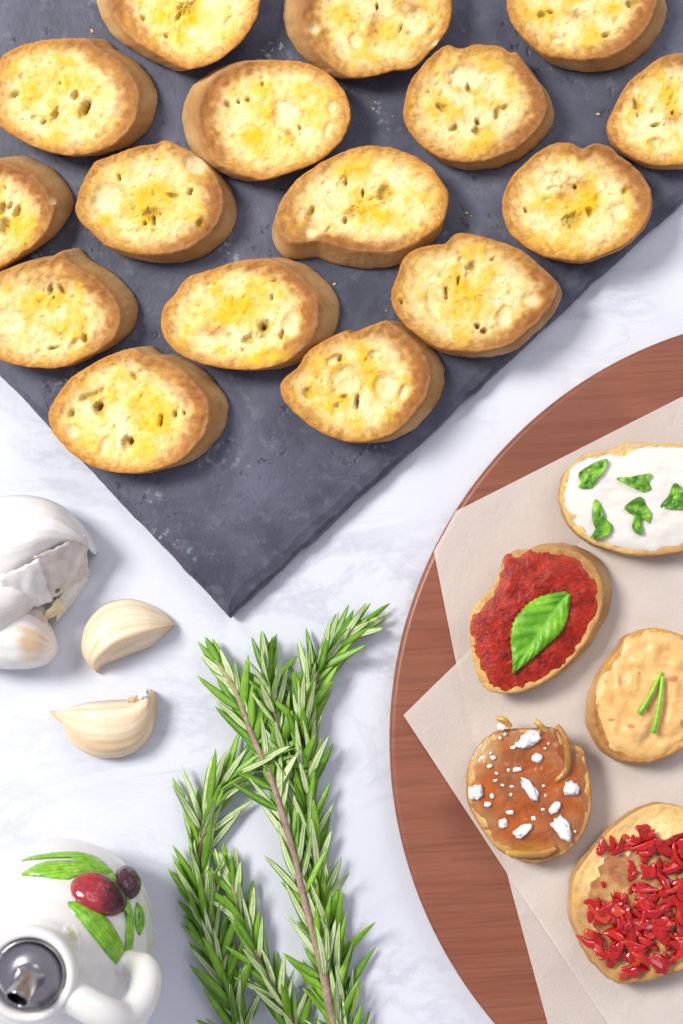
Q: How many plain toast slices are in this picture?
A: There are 16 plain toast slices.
